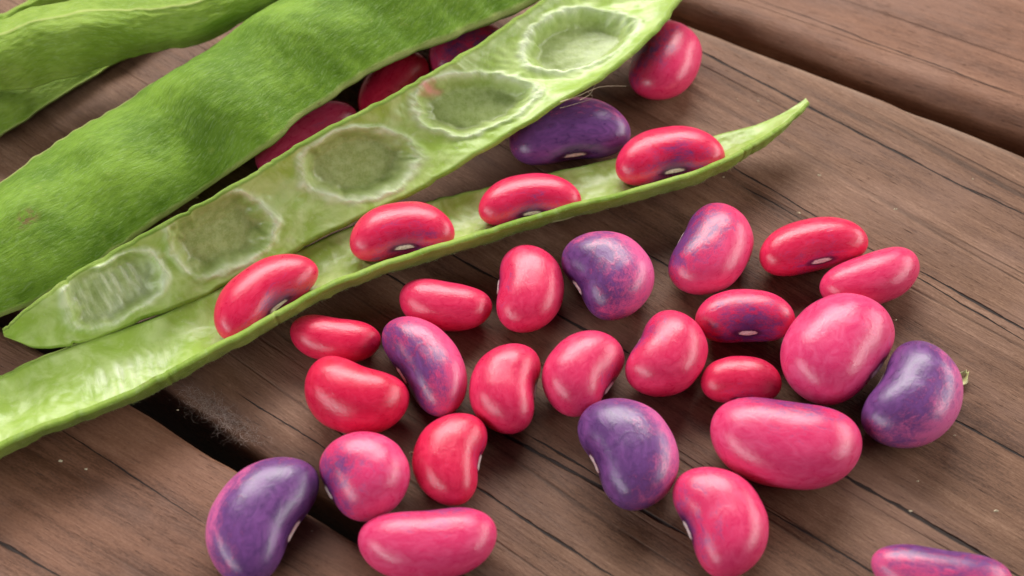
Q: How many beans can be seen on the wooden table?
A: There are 33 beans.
